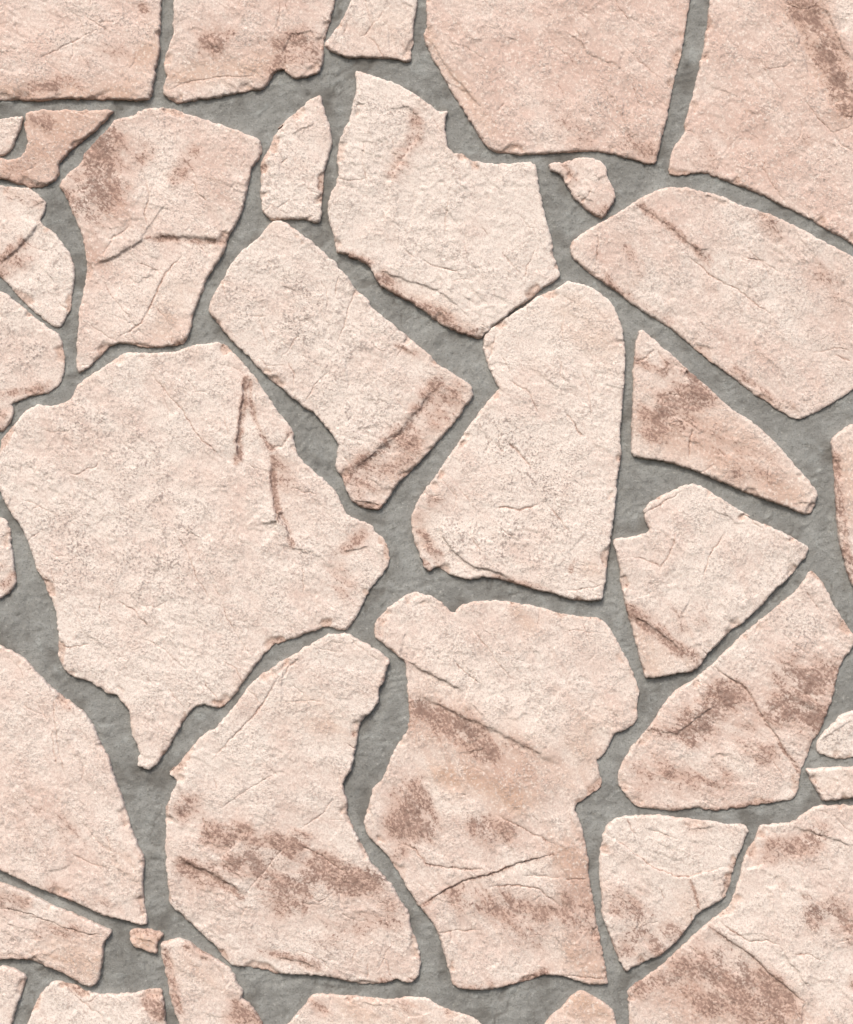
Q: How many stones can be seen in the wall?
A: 36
